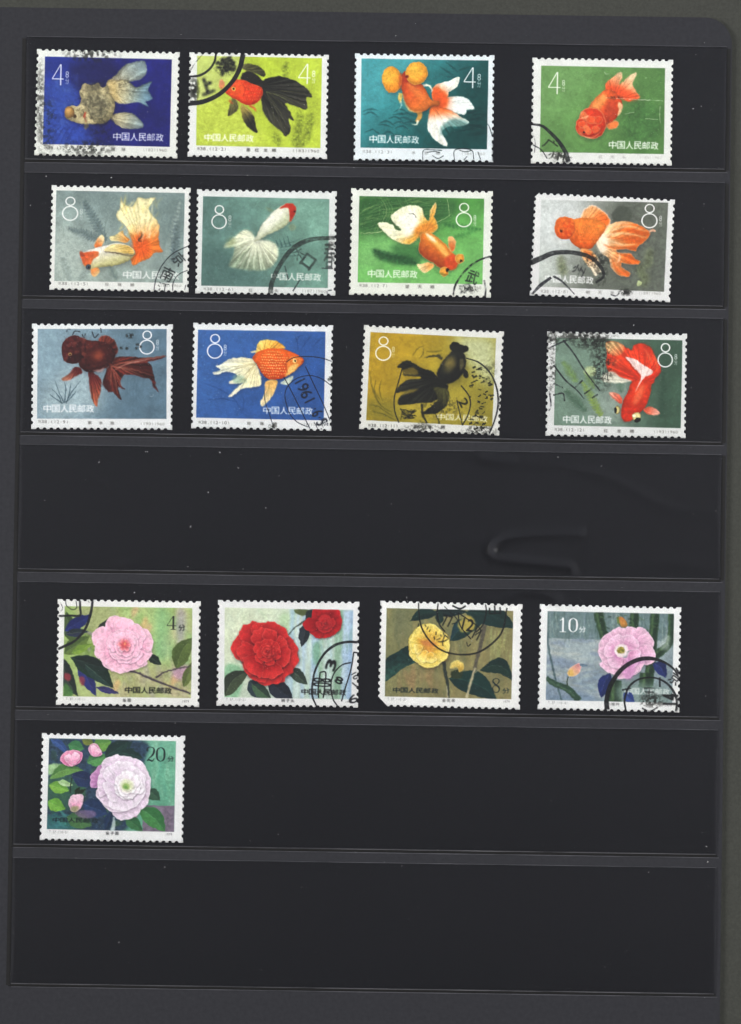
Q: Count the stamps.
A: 17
